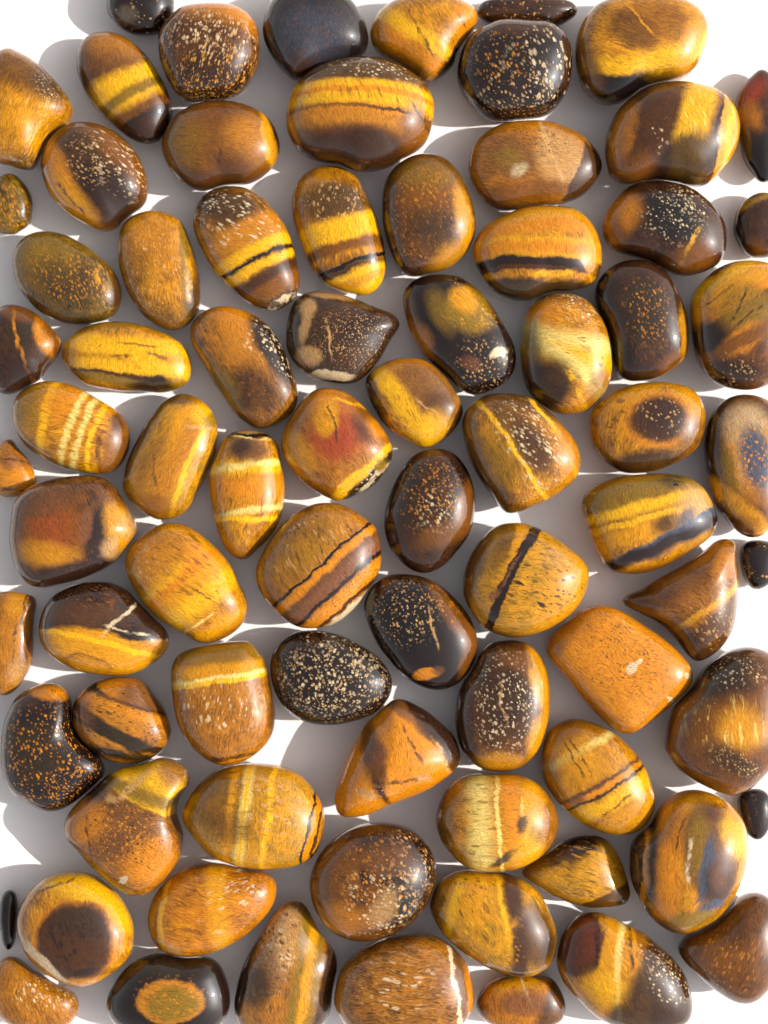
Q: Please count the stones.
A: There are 79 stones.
